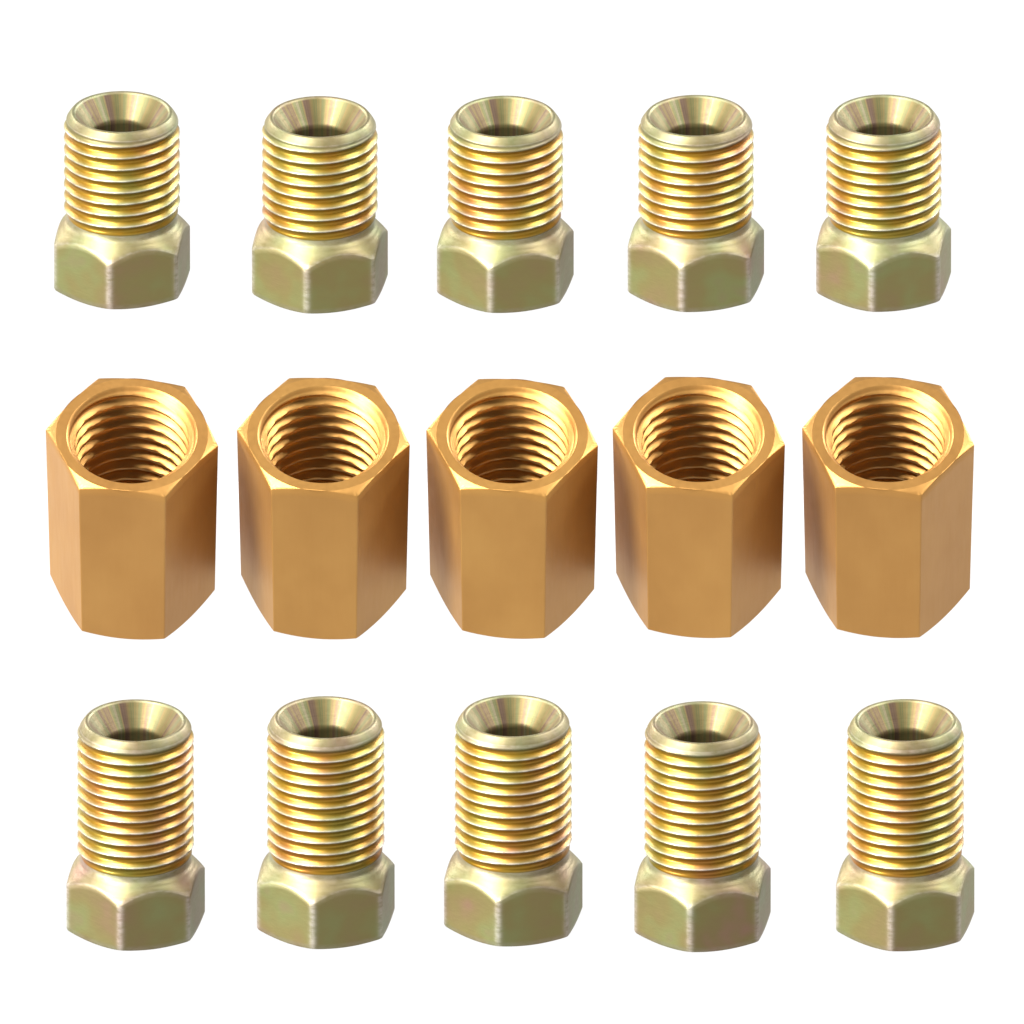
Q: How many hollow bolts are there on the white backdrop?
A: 10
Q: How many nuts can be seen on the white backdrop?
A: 5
